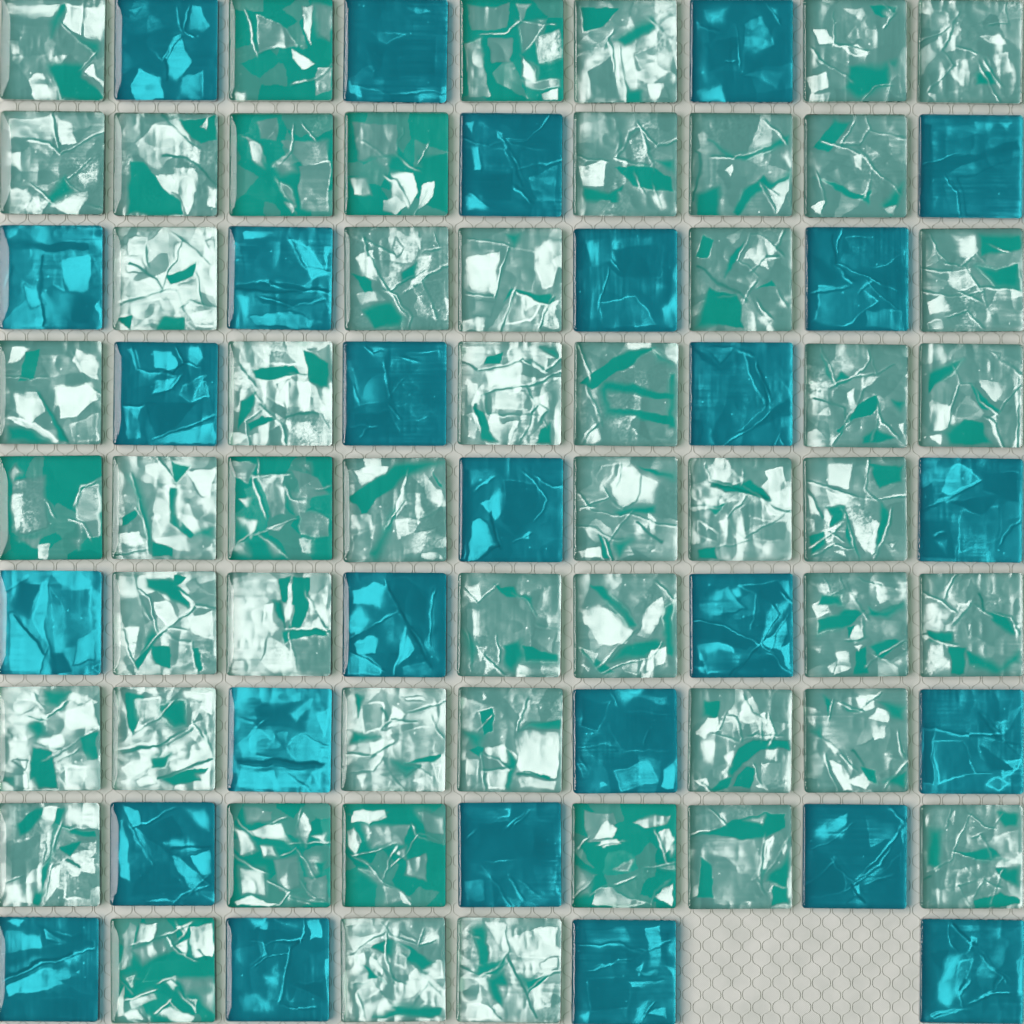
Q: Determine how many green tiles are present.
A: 52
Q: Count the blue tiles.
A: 27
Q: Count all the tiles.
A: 79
